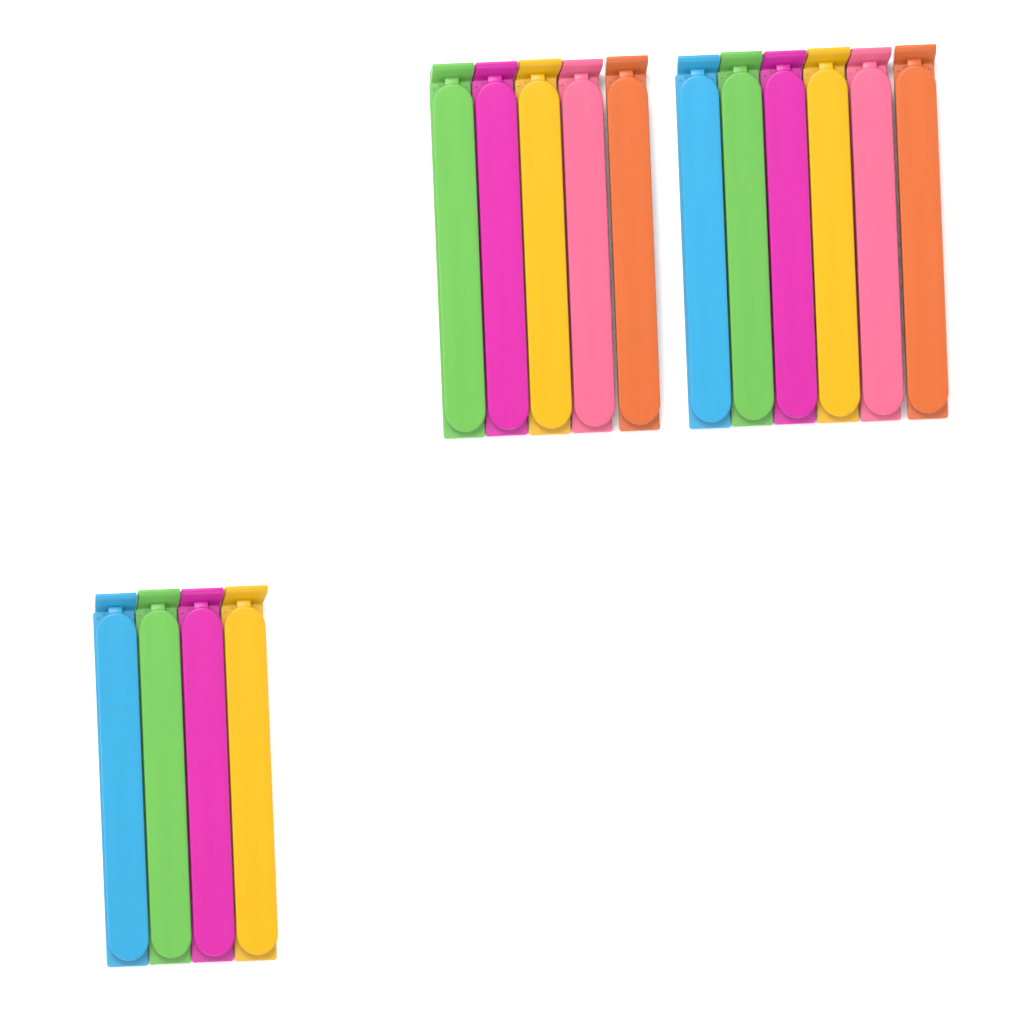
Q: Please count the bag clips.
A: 15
